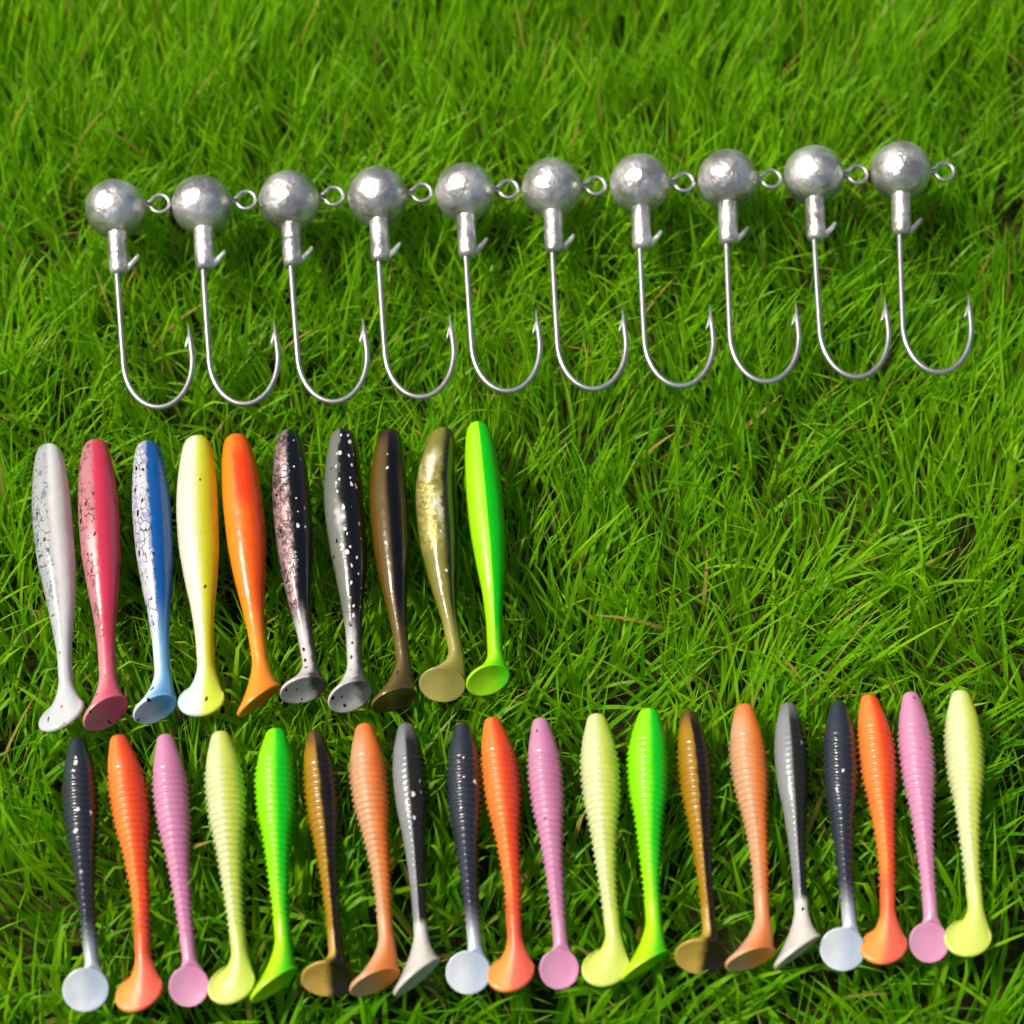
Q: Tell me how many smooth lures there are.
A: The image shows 10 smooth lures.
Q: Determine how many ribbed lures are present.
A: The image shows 20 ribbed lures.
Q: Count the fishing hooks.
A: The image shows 10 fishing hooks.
